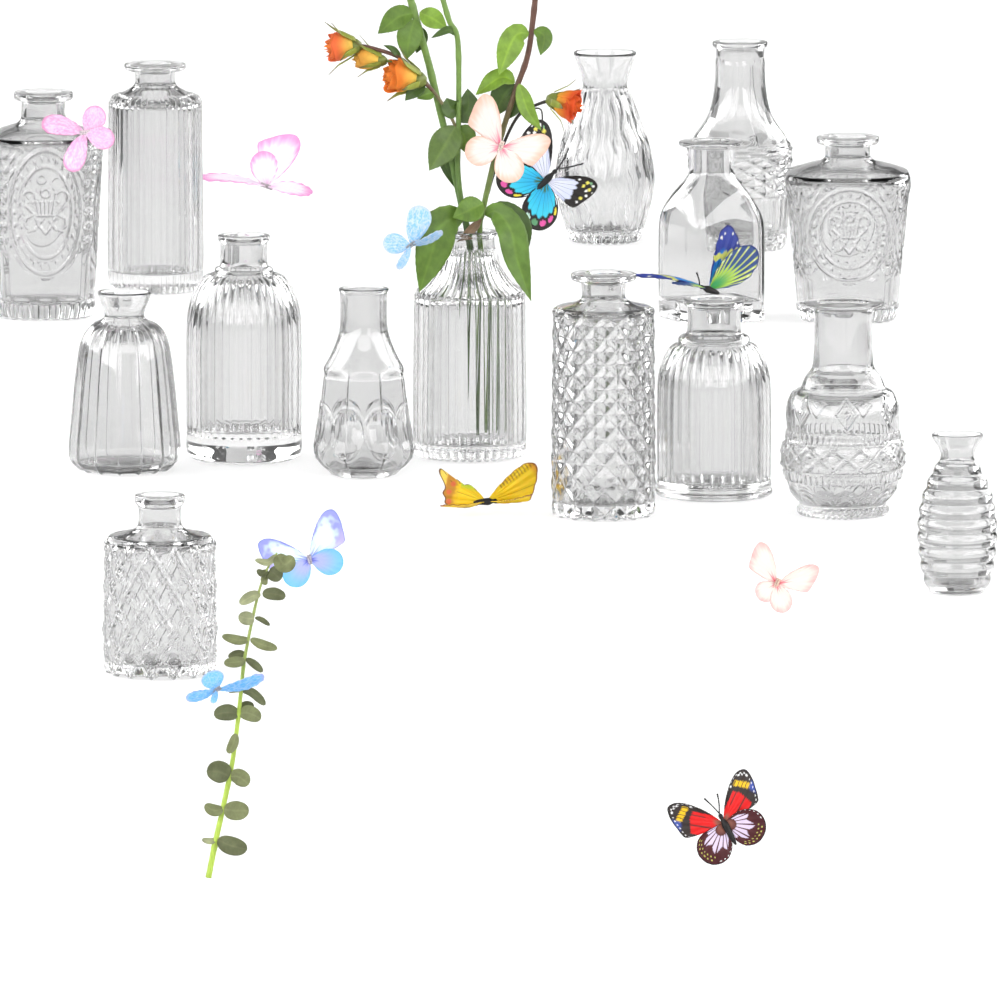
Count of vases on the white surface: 15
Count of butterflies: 11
